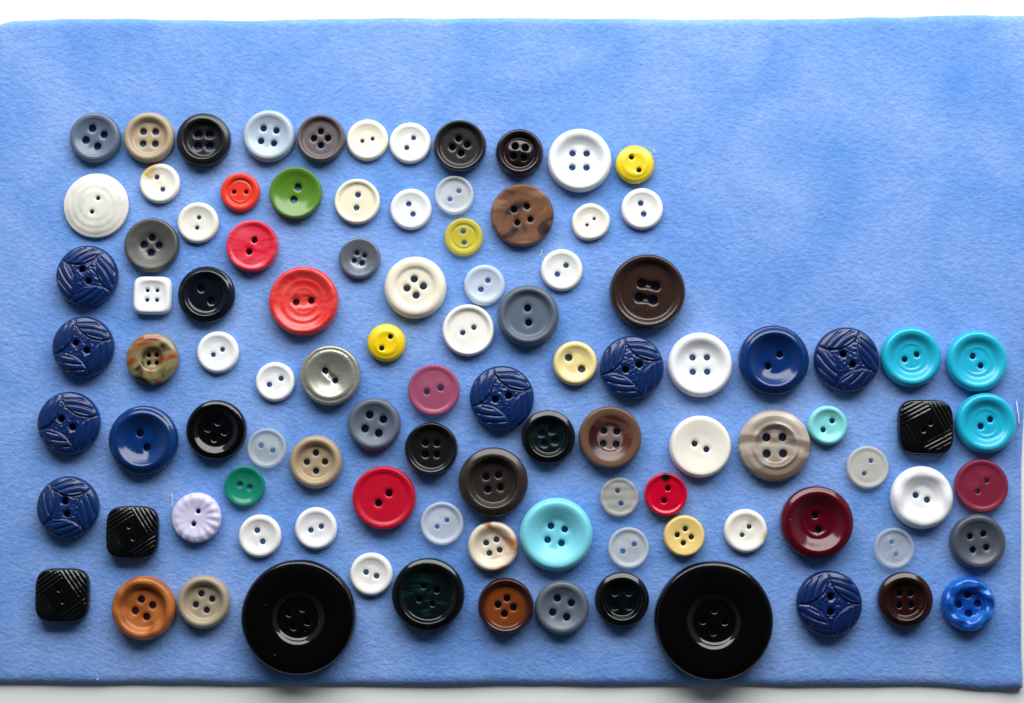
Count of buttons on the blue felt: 100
